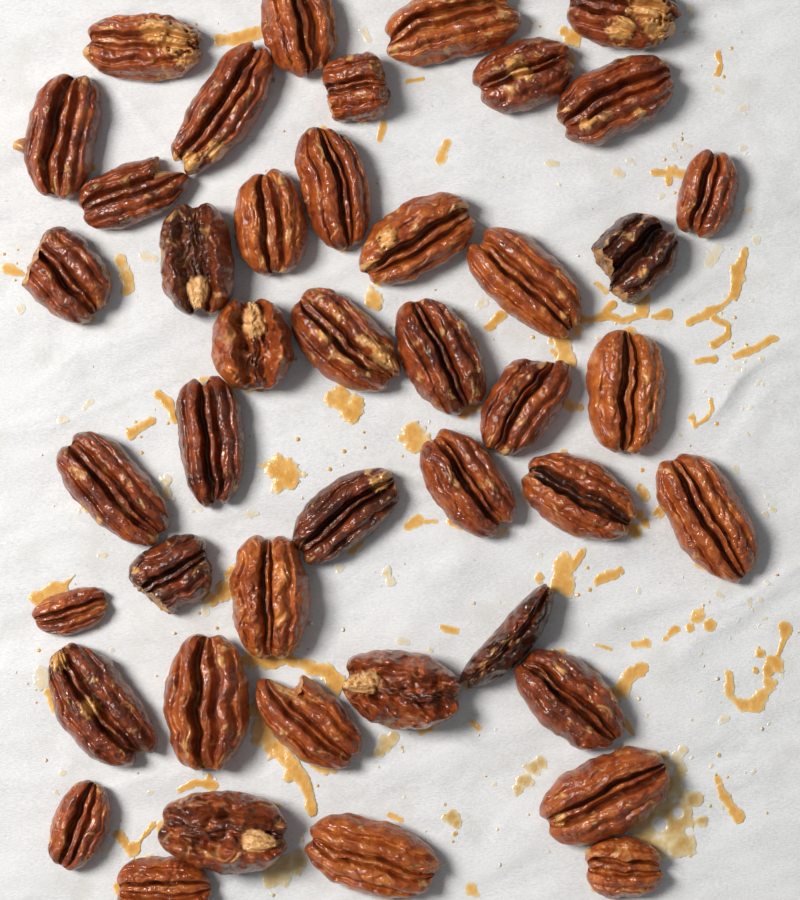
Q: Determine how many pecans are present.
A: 44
